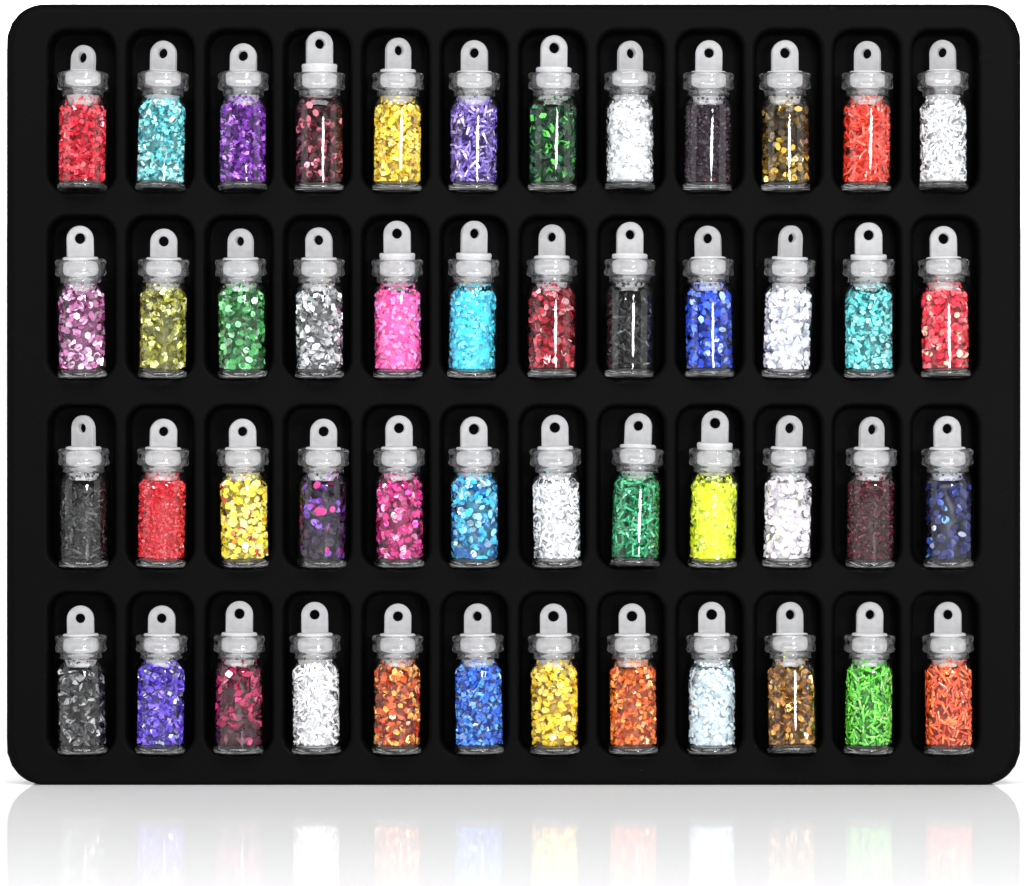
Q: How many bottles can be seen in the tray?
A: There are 48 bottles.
